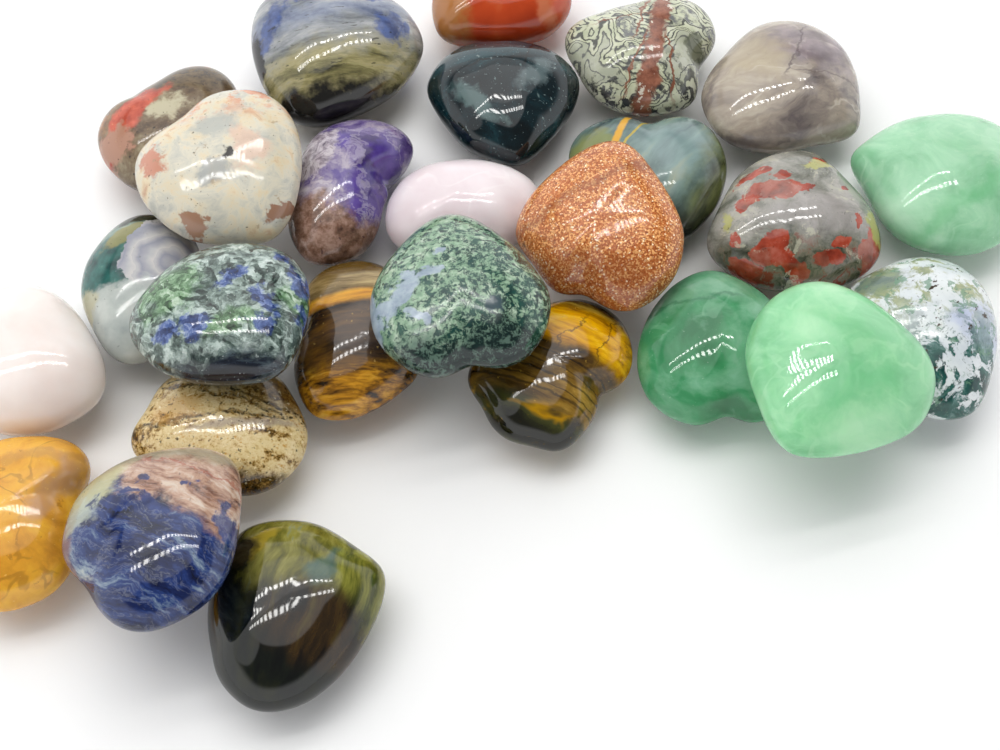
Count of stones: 26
